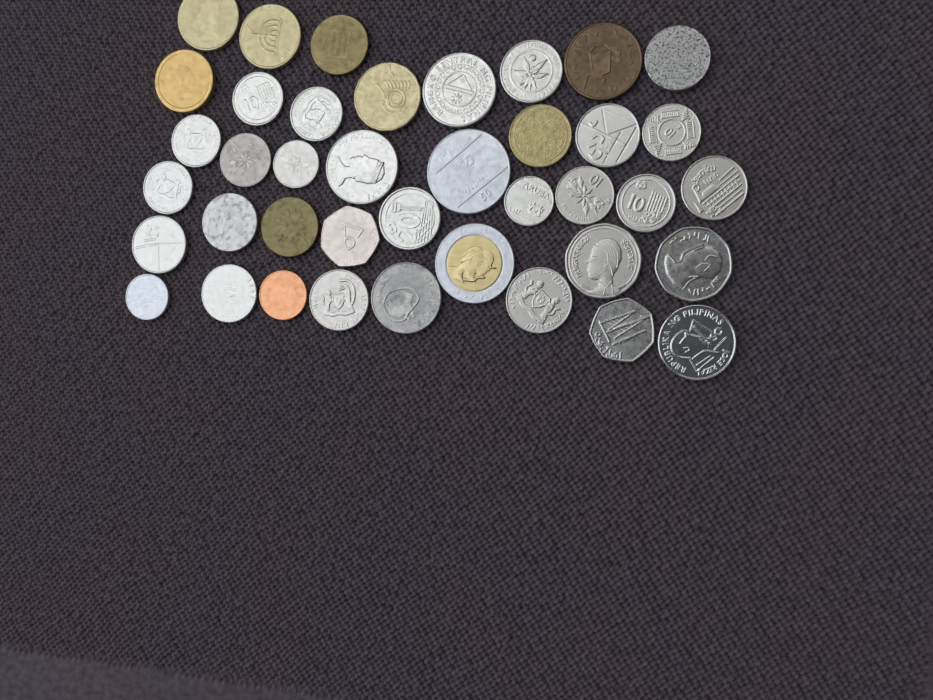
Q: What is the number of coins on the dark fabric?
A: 40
